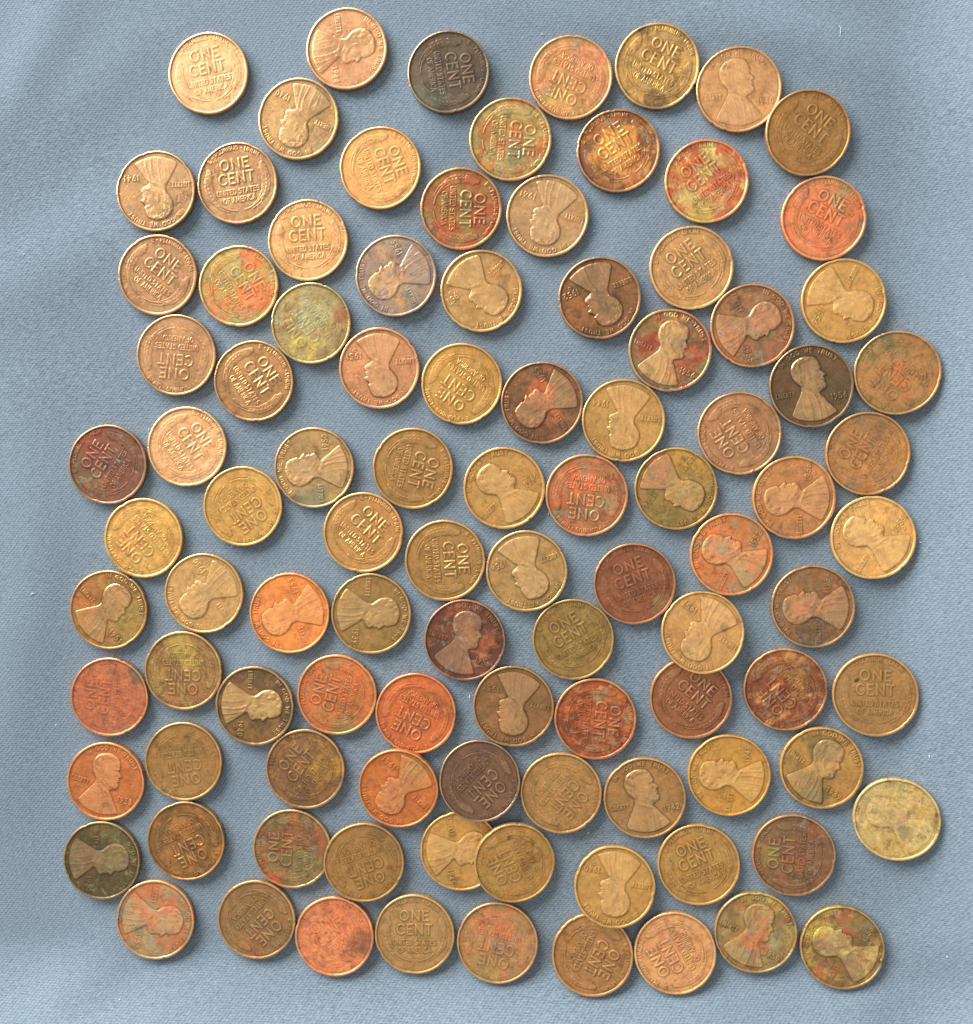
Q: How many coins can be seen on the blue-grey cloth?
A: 100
